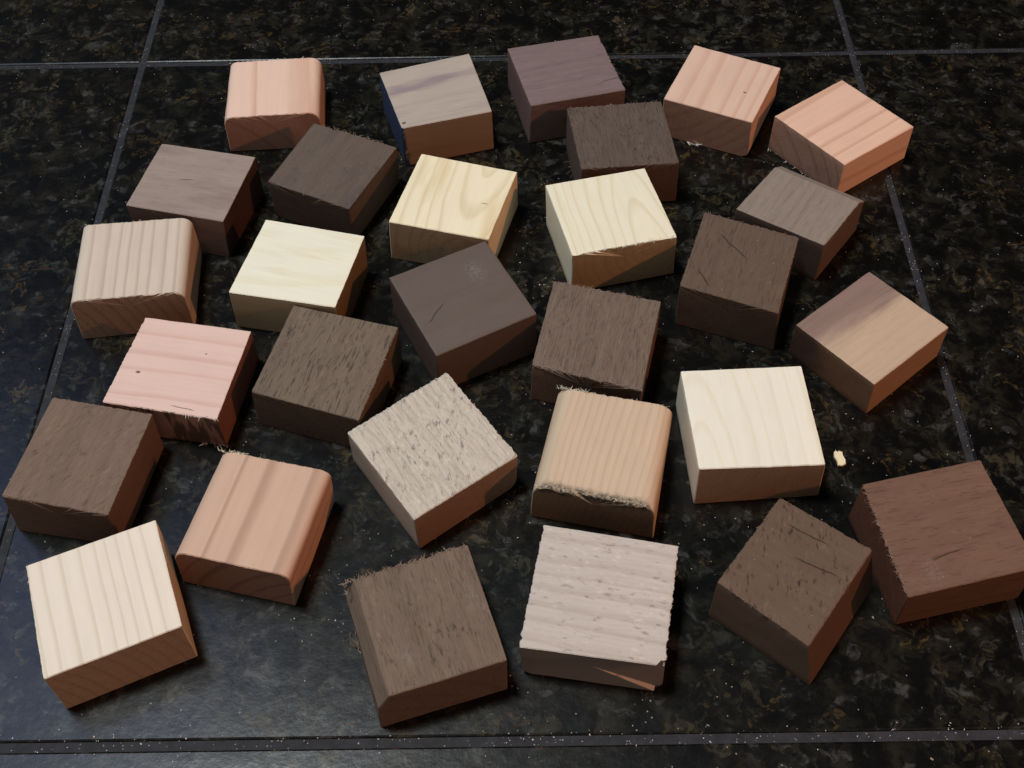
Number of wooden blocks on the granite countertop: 29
